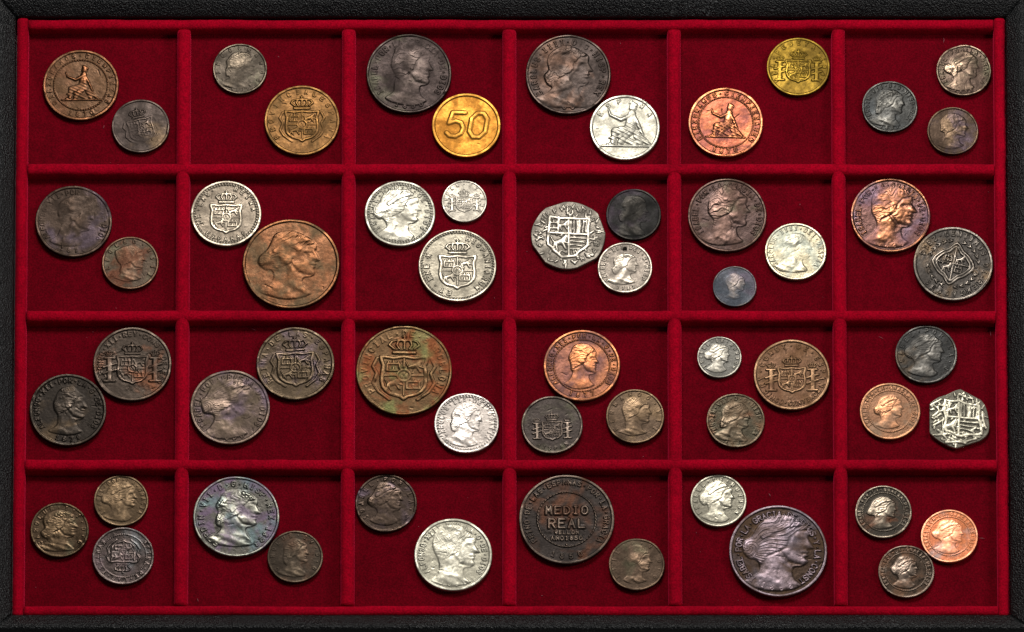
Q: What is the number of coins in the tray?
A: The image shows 57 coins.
